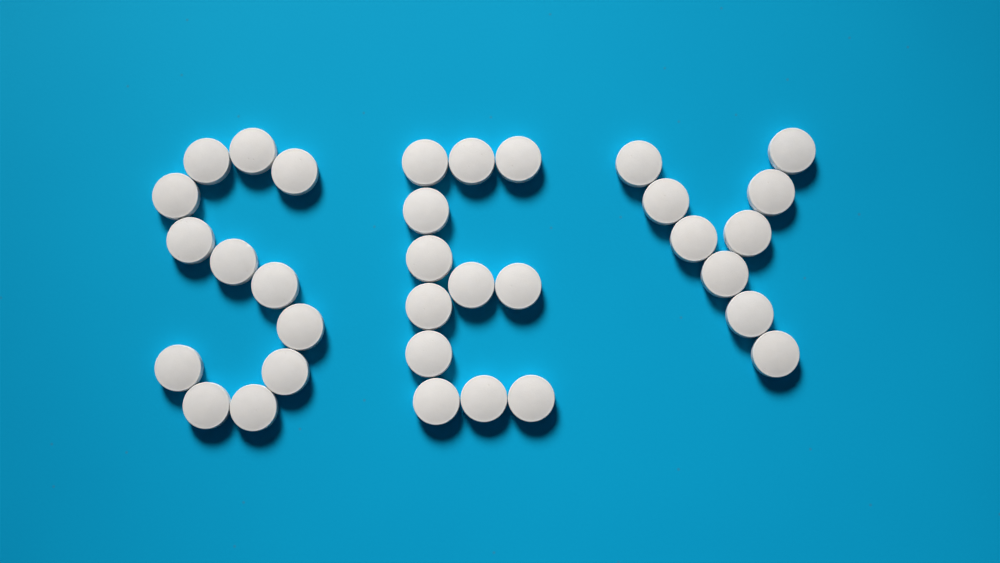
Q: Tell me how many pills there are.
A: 33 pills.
